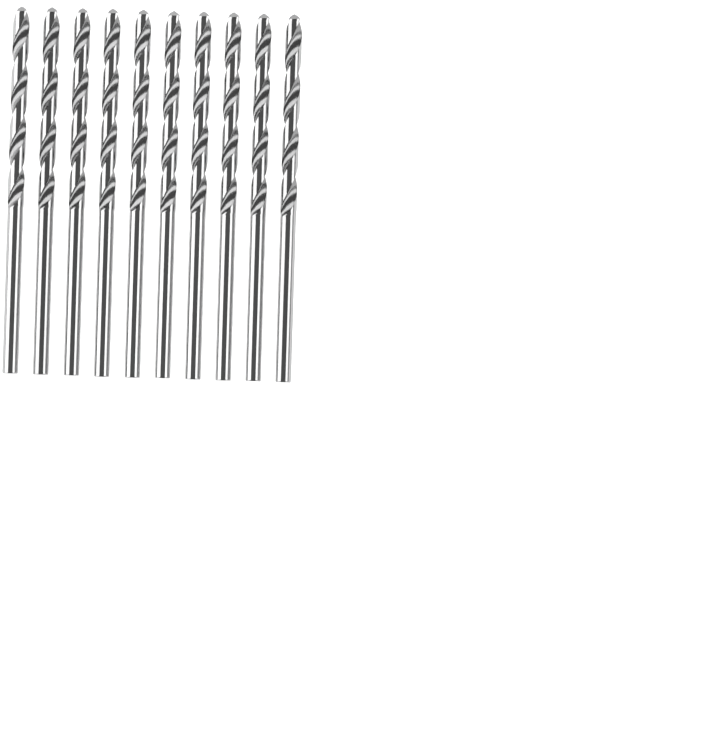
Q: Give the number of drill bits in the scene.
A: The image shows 10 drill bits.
